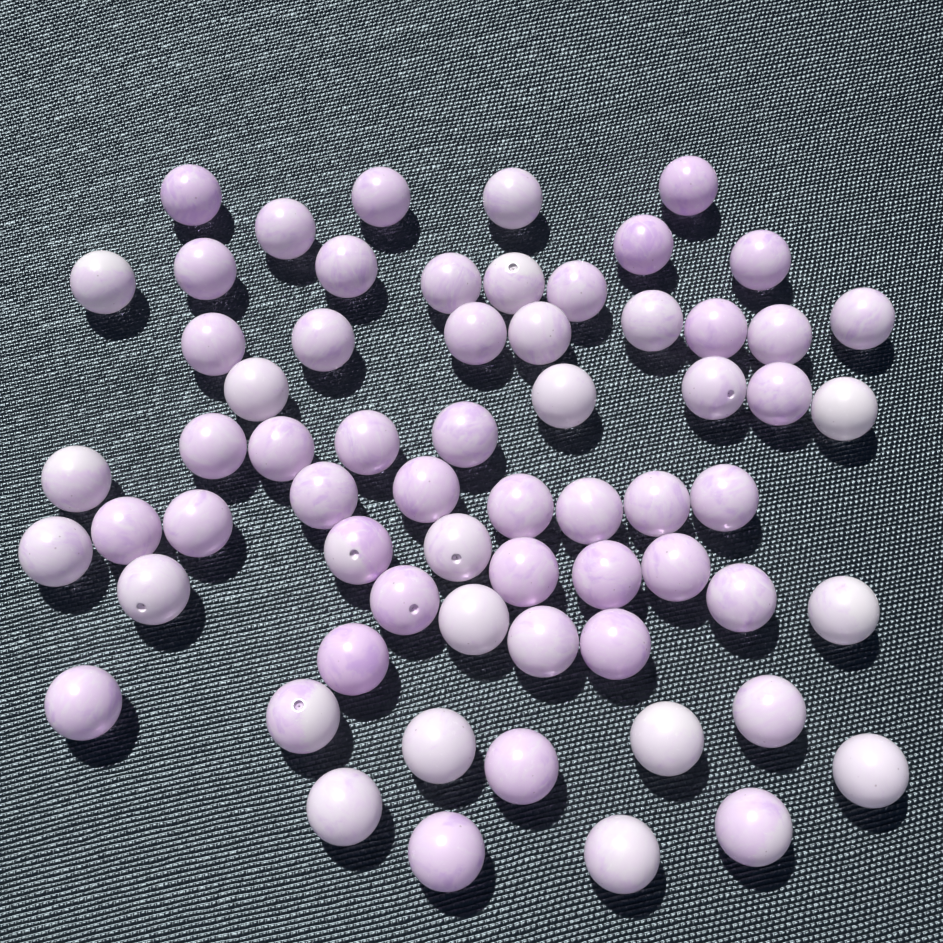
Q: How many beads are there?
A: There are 64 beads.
